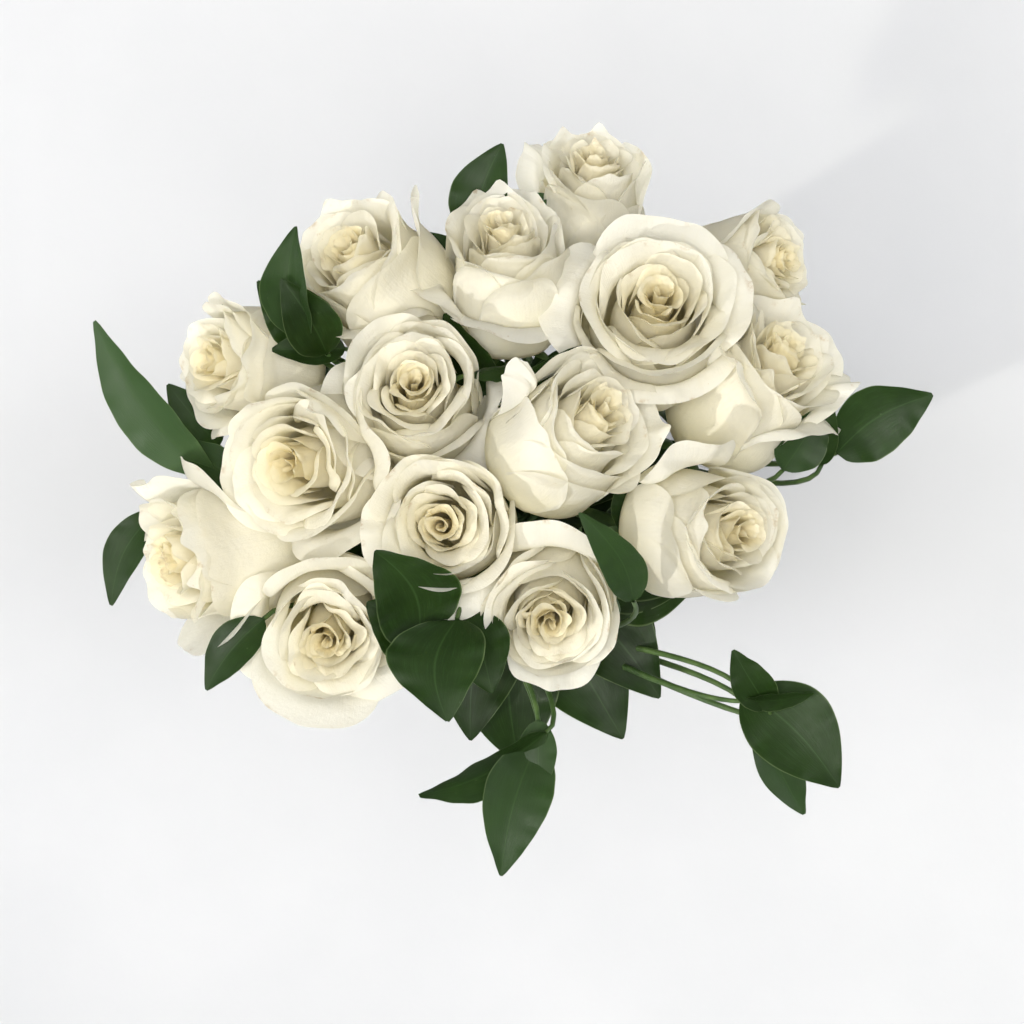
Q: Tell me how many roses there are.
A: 15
